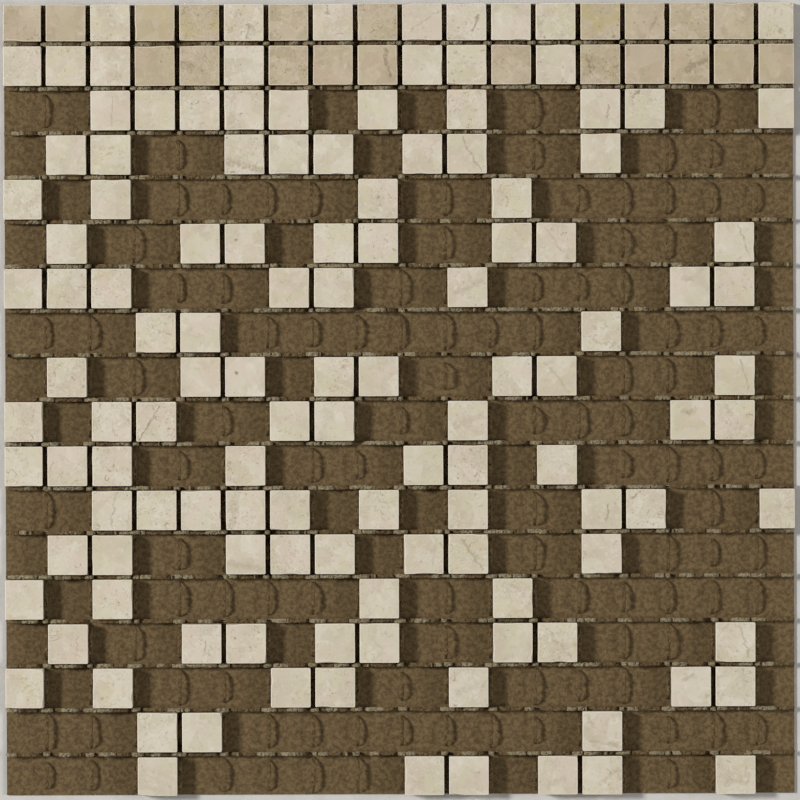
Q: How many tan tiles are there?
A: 21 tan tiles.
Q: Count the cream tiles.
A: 125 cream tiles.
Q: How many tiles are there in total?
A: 146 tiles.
